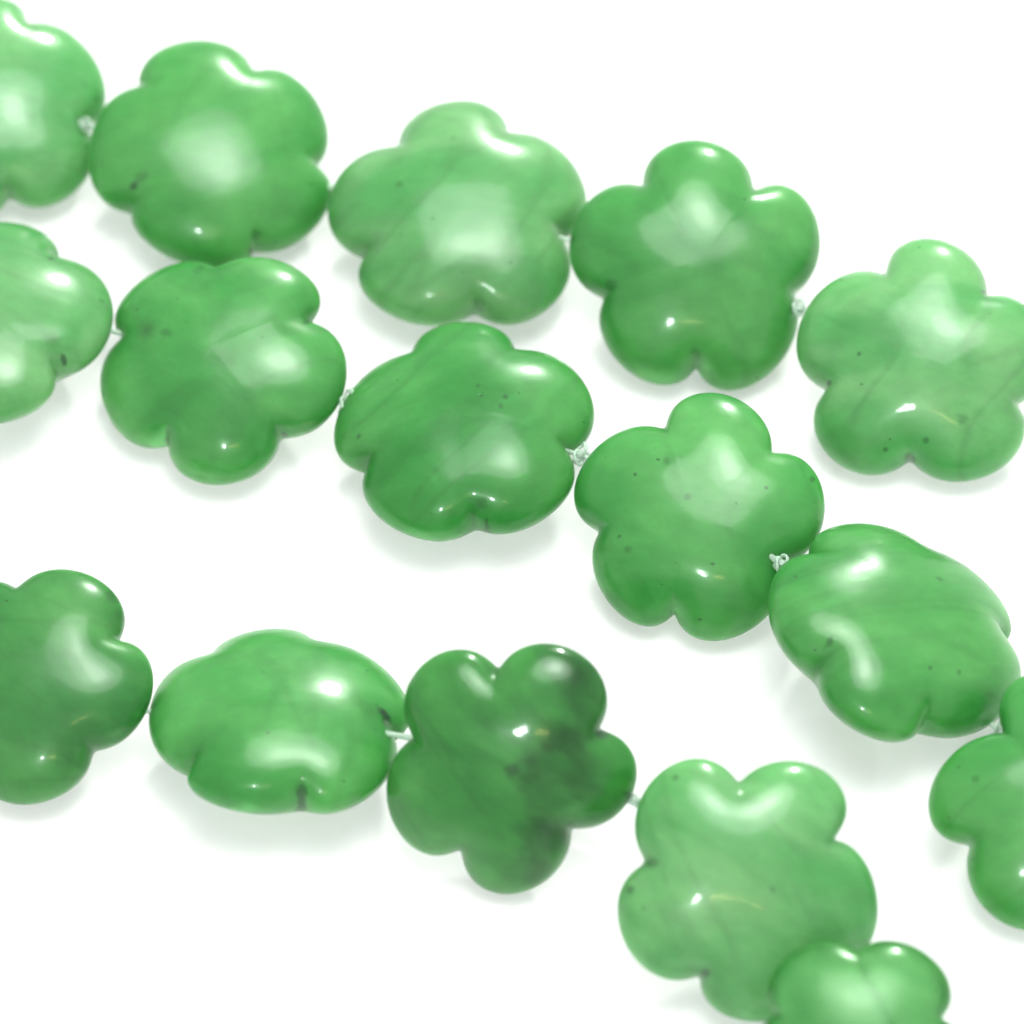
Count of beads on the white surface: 16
